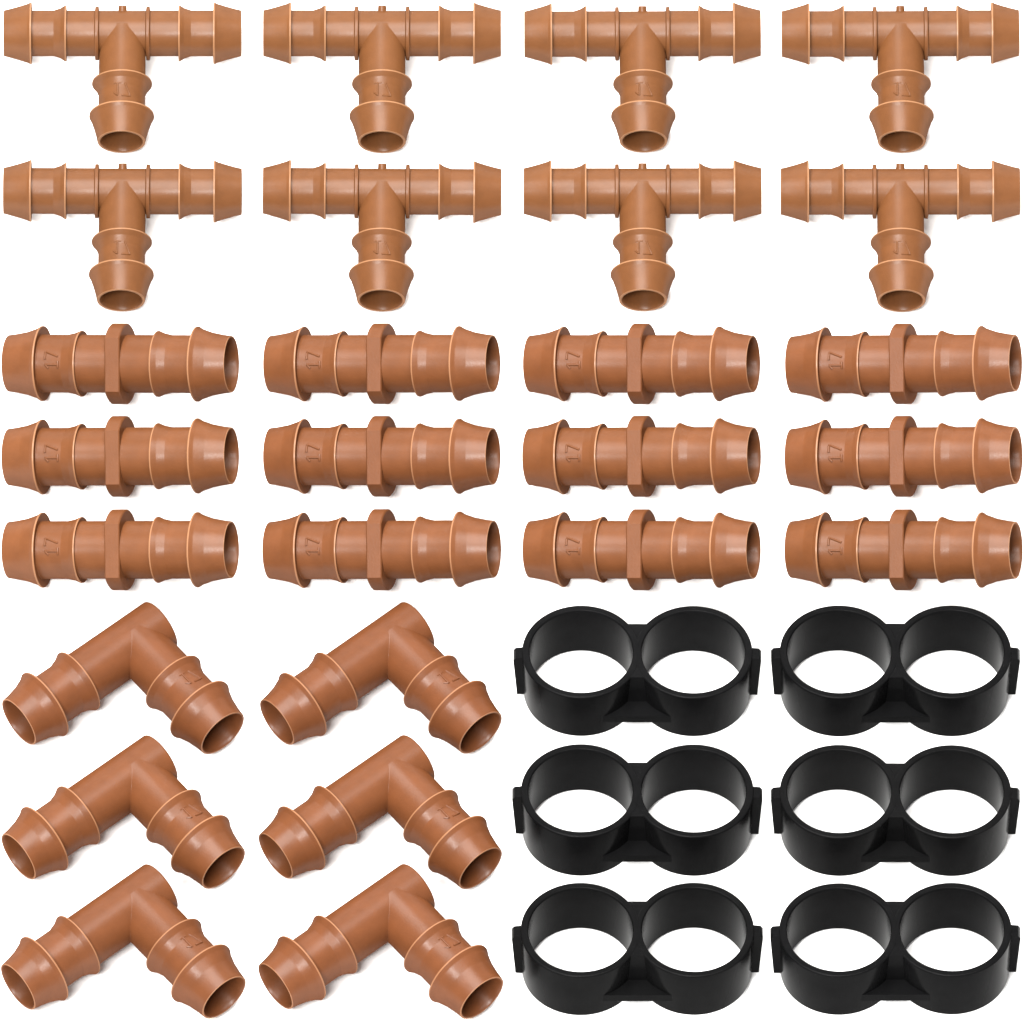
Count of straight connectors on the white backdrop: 12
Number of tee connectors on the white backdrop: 8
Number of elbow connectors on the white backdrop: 6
